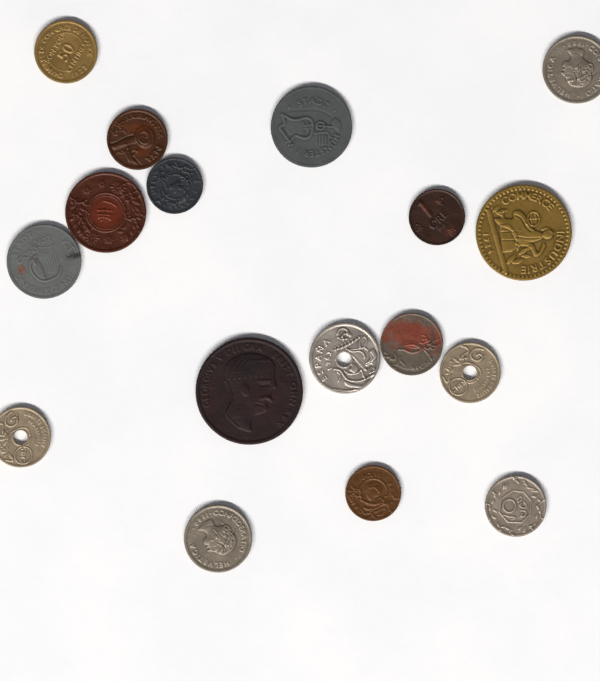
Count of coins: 17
